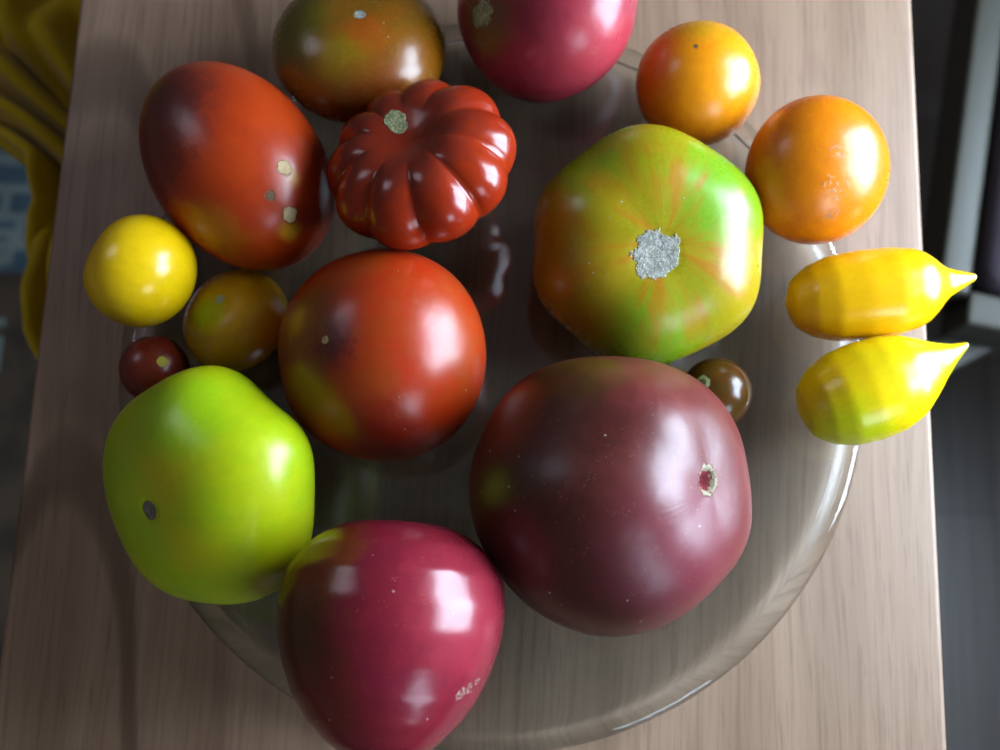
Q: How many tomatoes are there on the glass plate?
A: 17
